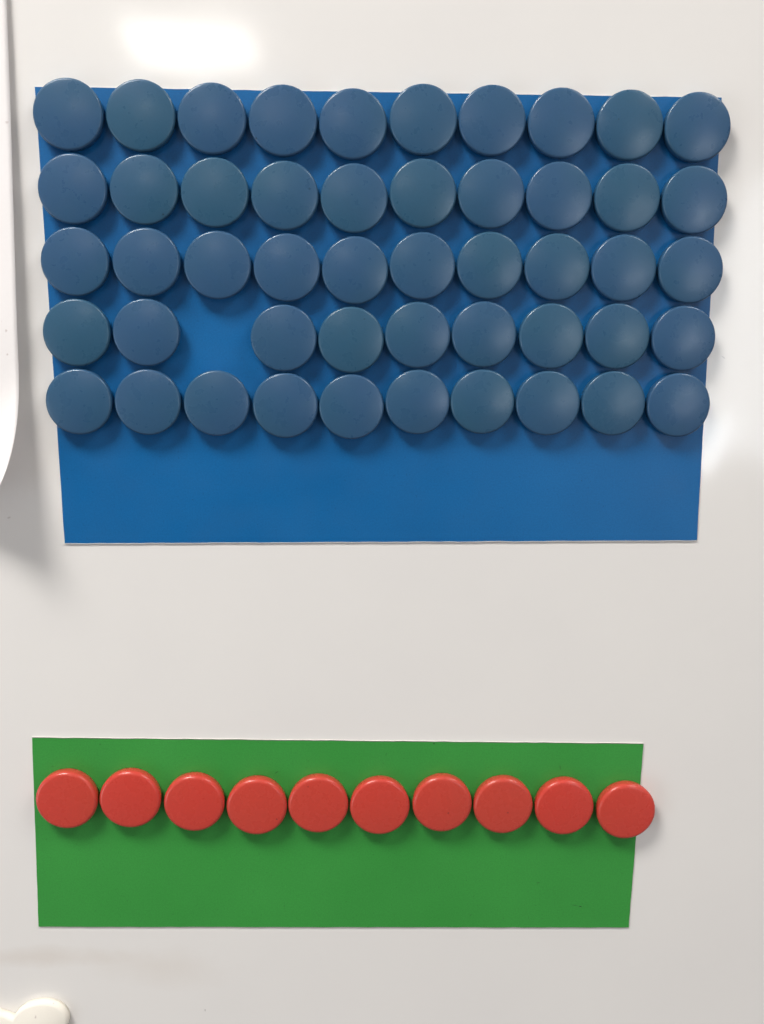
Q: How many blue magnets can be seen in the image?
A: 49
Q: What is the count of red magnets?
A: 10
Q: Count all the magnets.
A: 59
